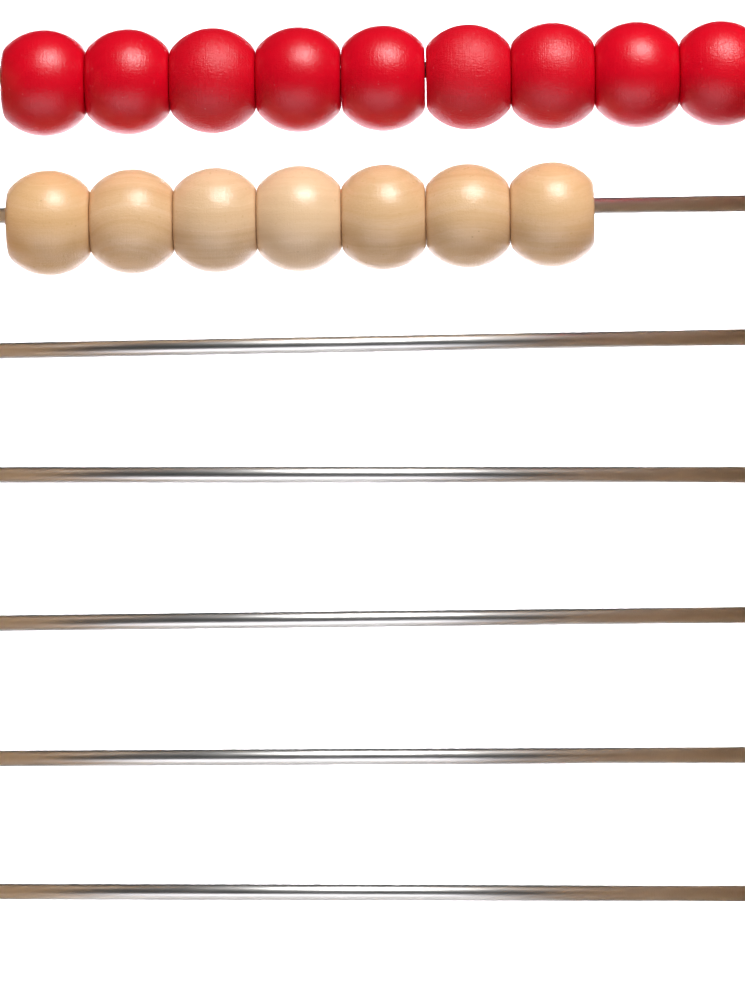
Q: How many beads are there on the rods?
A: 16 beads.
